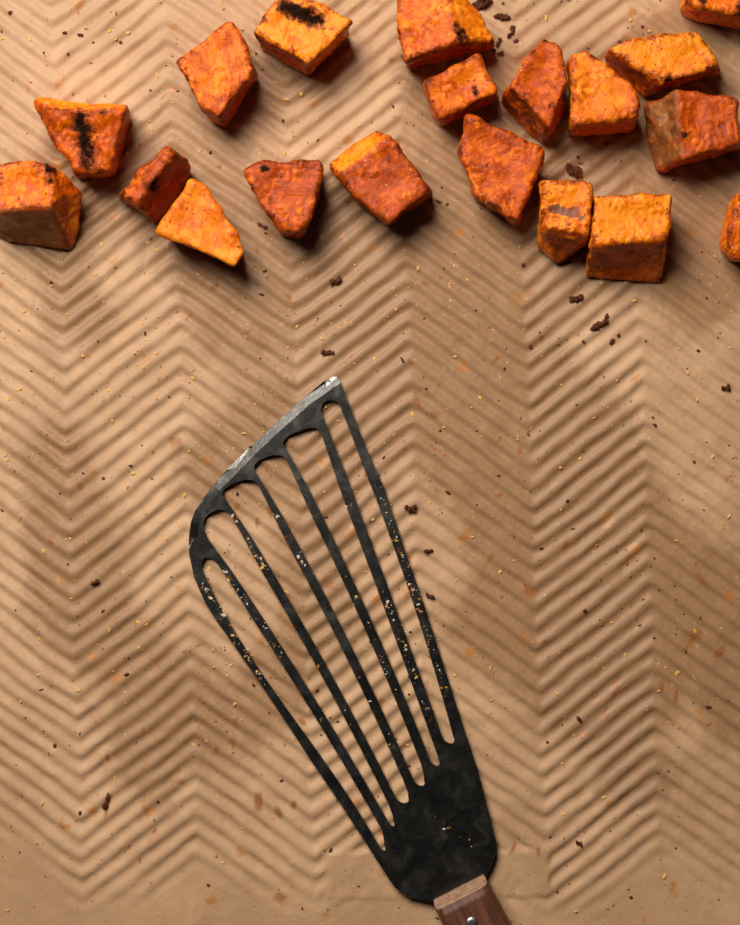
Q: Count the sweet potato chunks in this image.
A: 19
